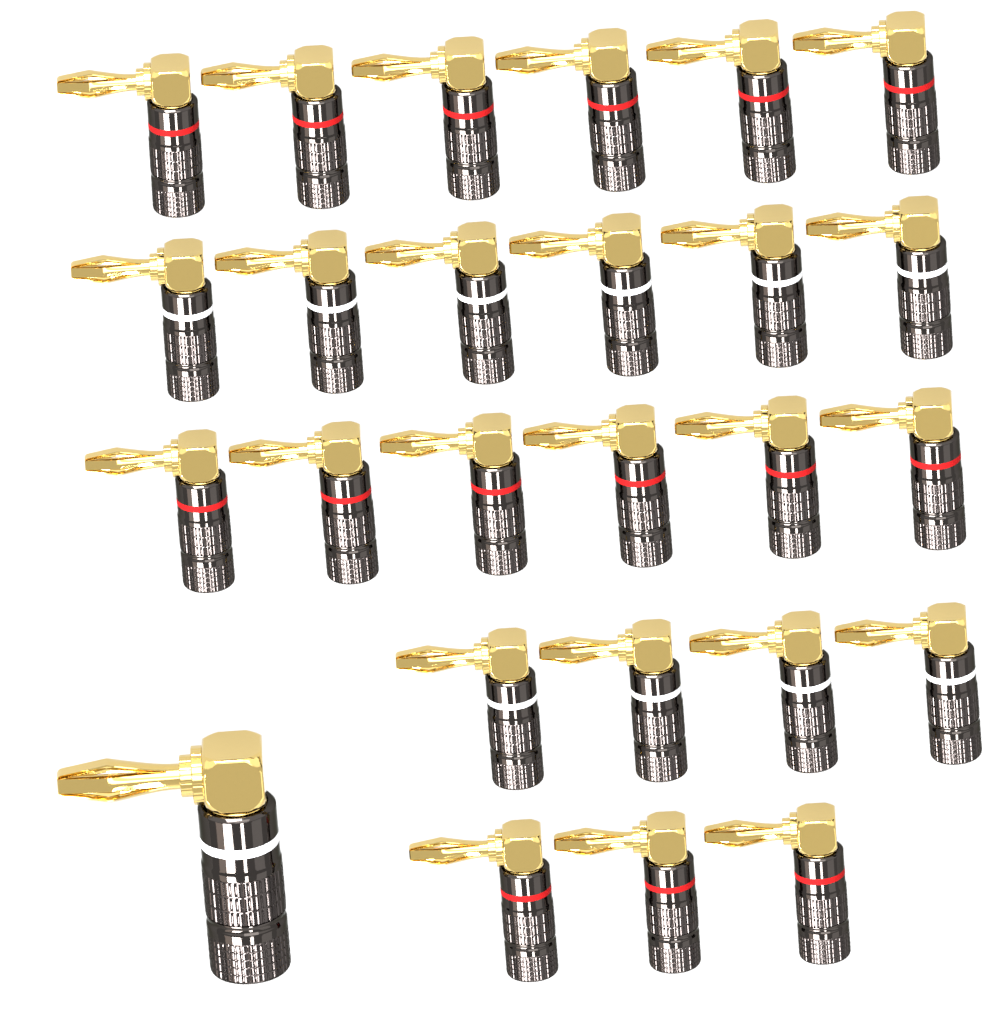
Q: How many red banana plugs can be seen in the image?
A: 15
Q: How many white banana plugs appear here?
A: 11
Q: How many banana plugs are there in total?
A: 26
